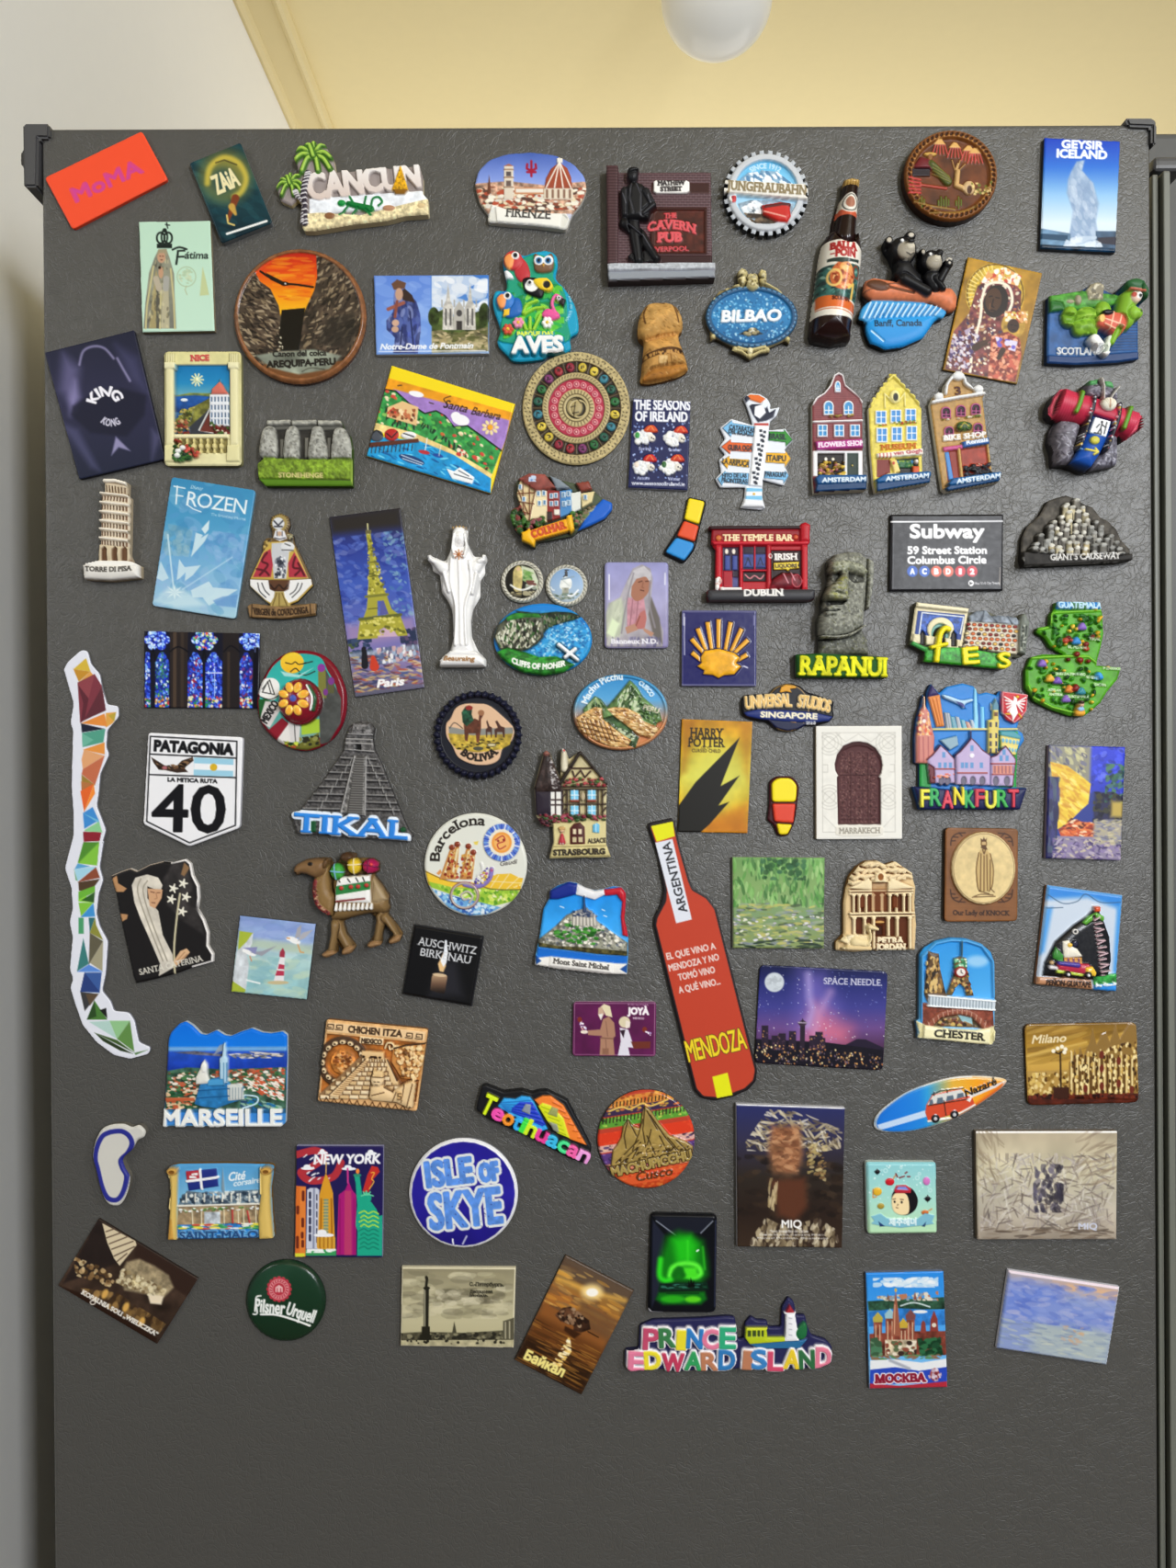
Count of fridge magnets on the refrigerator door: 96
